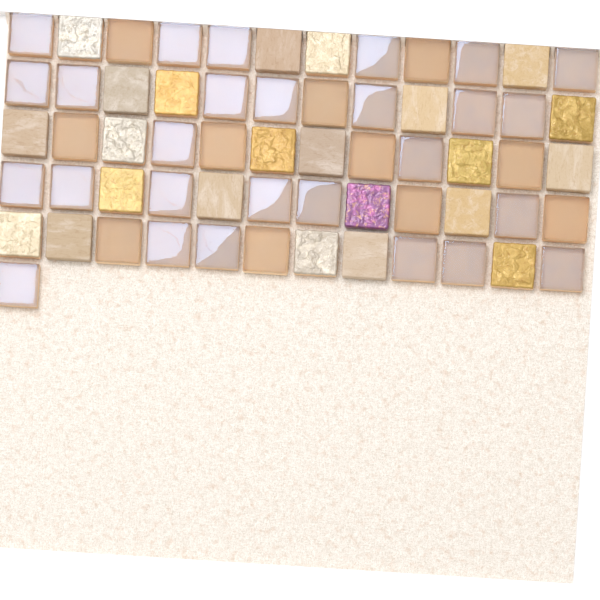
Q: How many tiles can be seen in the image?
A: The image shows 61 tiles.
